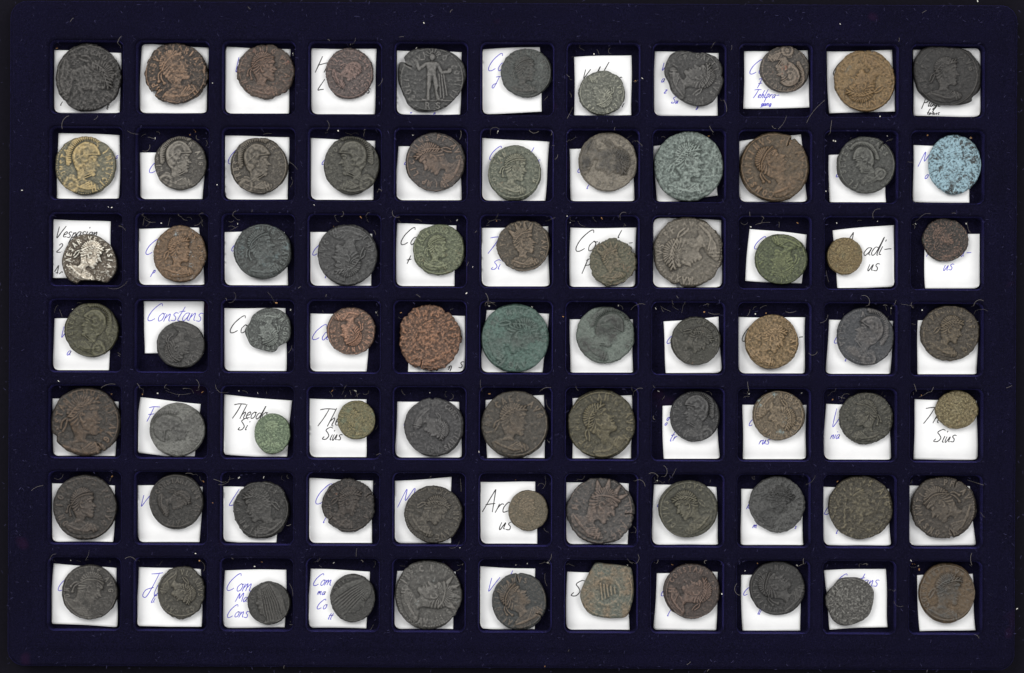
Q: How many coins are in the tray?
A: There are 77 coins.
